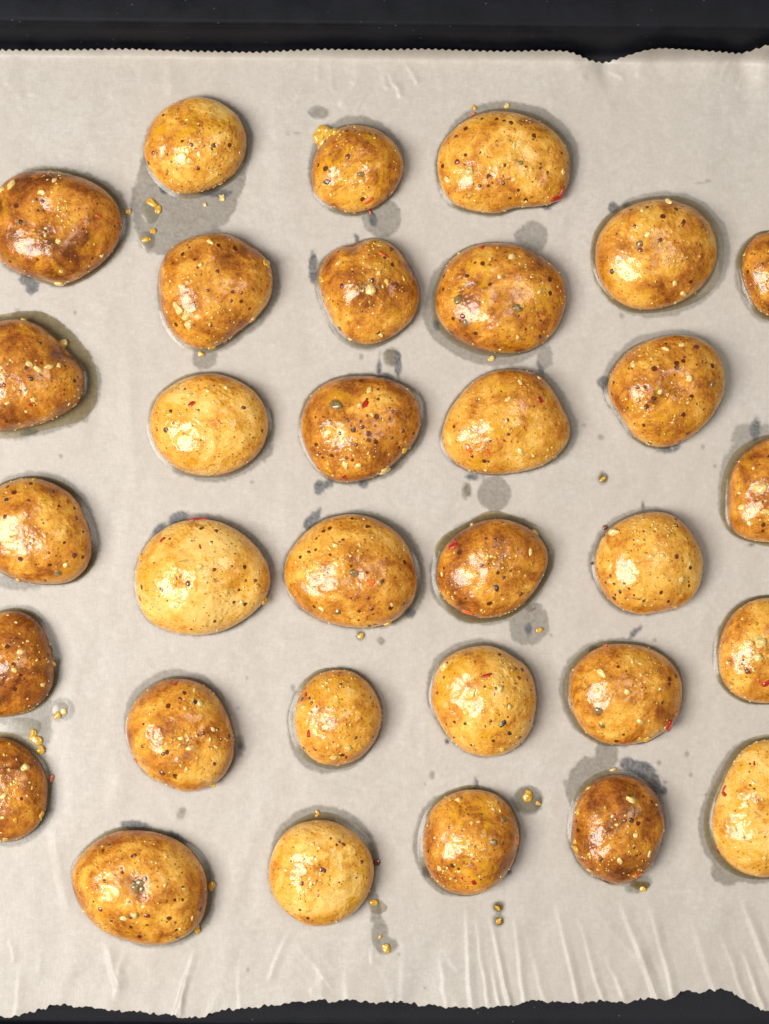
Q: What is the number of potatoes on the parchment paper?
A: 32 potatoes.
